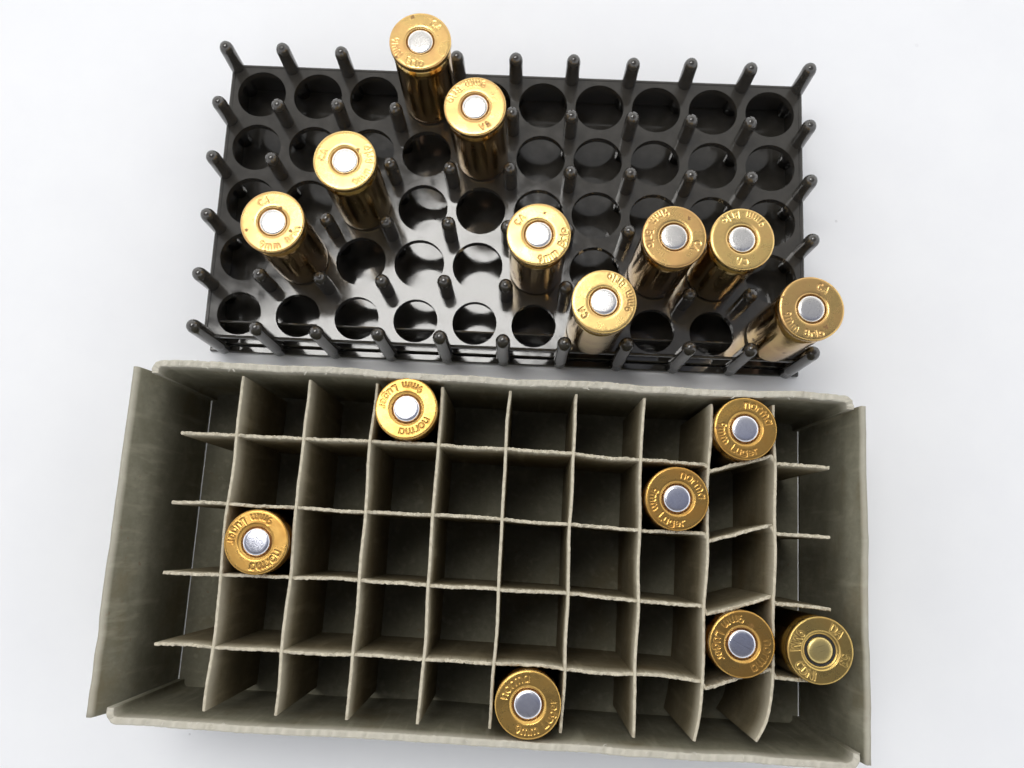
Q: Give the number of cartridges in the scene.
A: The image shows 16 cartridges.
